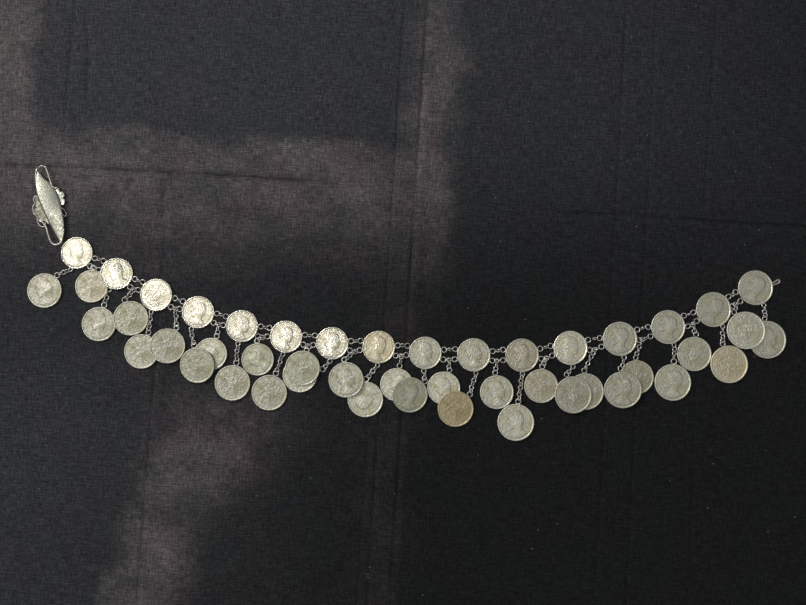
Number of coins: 47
